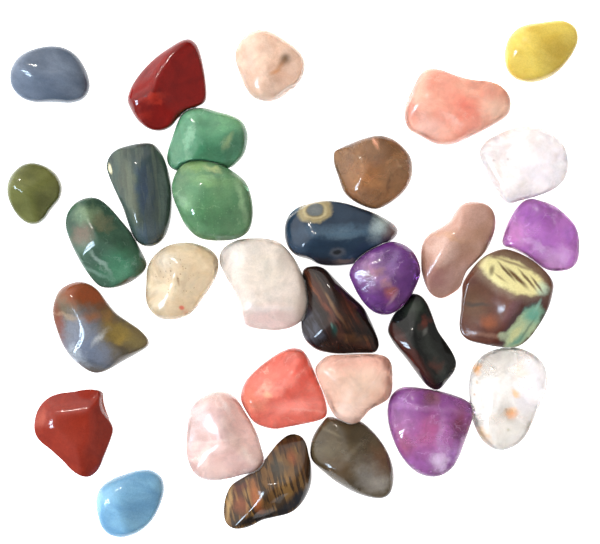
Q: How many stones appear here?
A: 31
